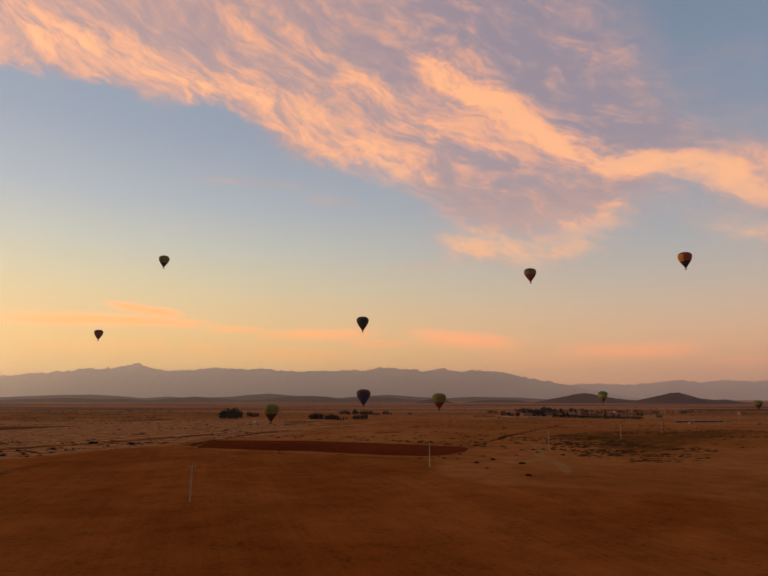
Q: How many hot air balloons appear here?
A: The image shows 10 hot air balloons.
